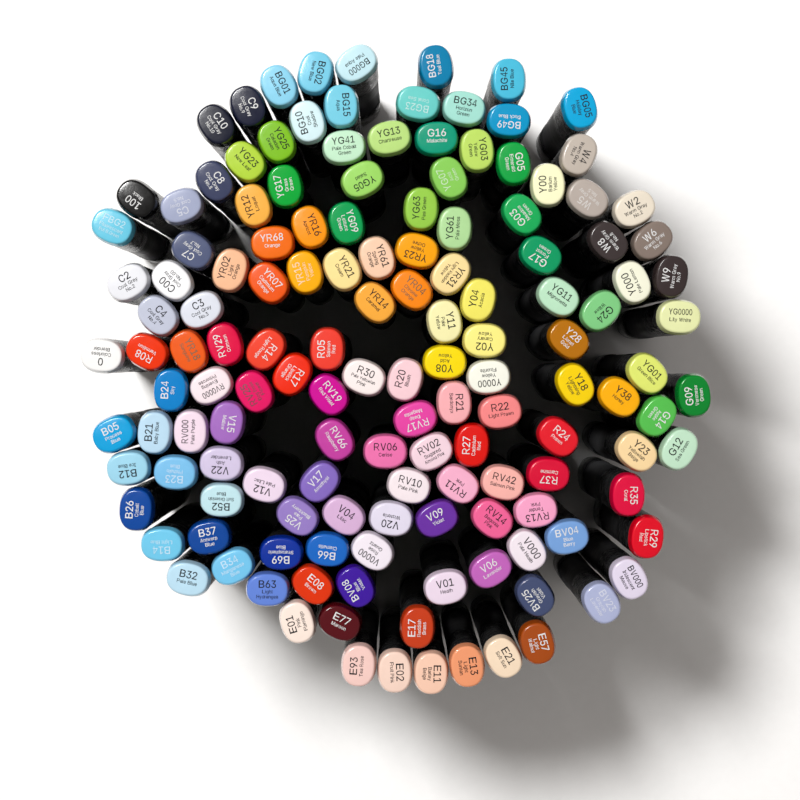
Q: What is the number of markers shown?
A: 143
